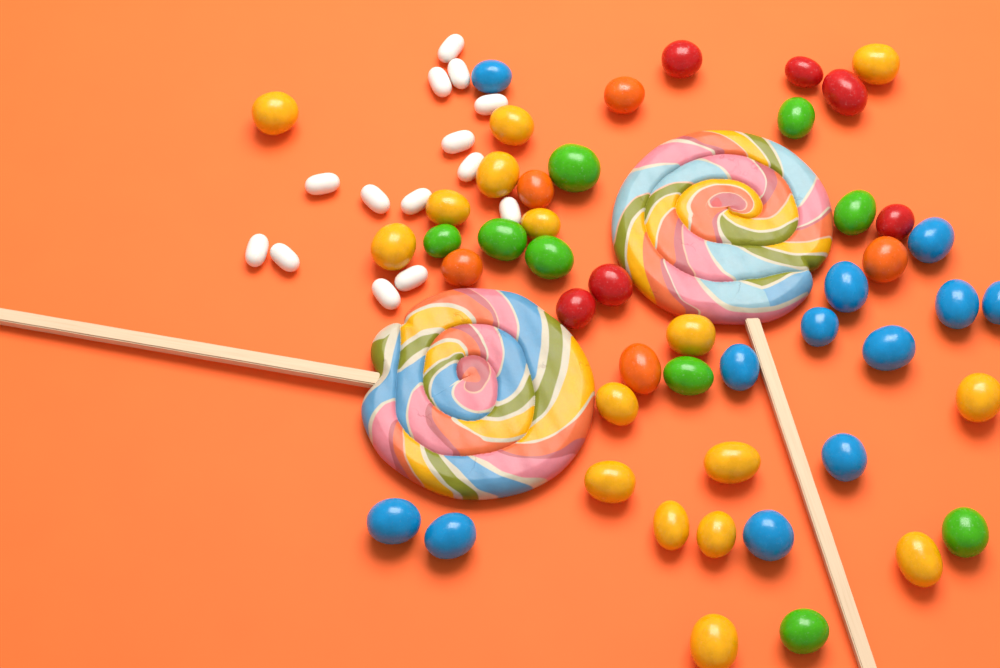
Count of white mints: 14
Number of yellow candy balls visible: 16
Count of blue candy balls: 12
